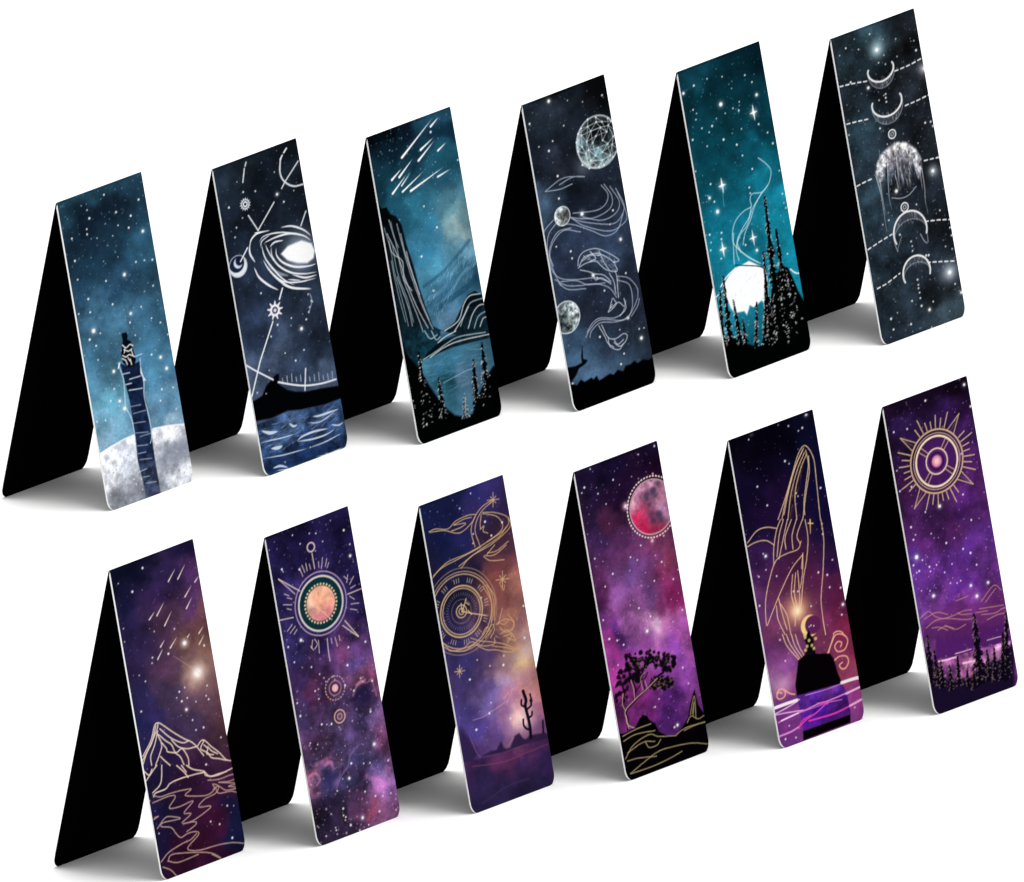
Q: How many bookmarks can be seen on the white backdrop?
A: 12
